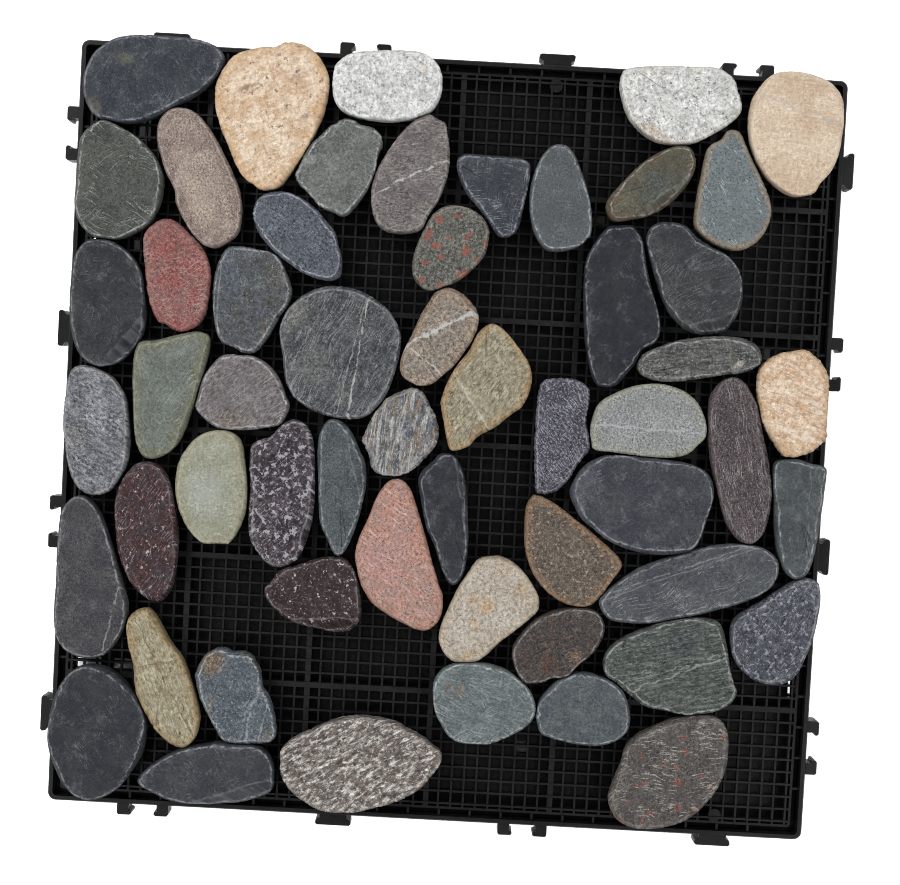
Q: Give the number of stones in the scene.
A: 56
